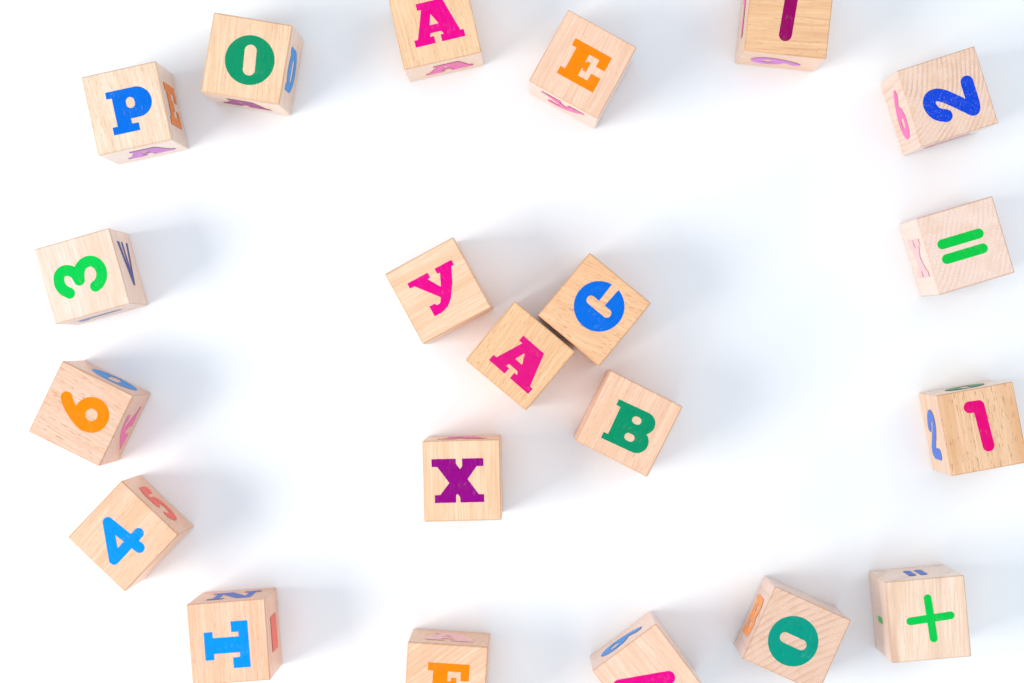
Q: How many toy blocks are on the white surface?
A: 21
